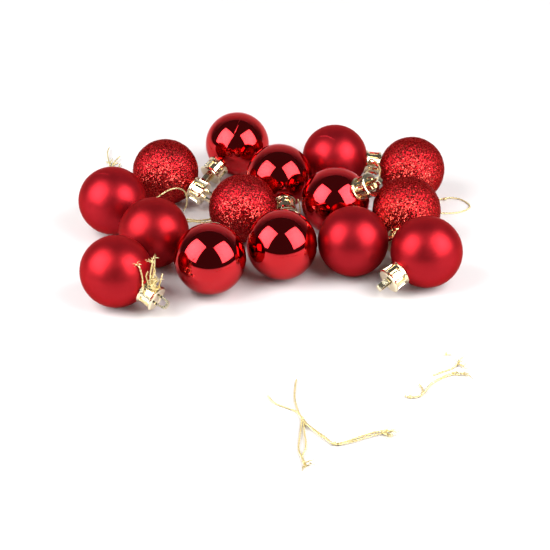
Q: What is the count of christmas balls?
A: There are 15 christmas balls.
